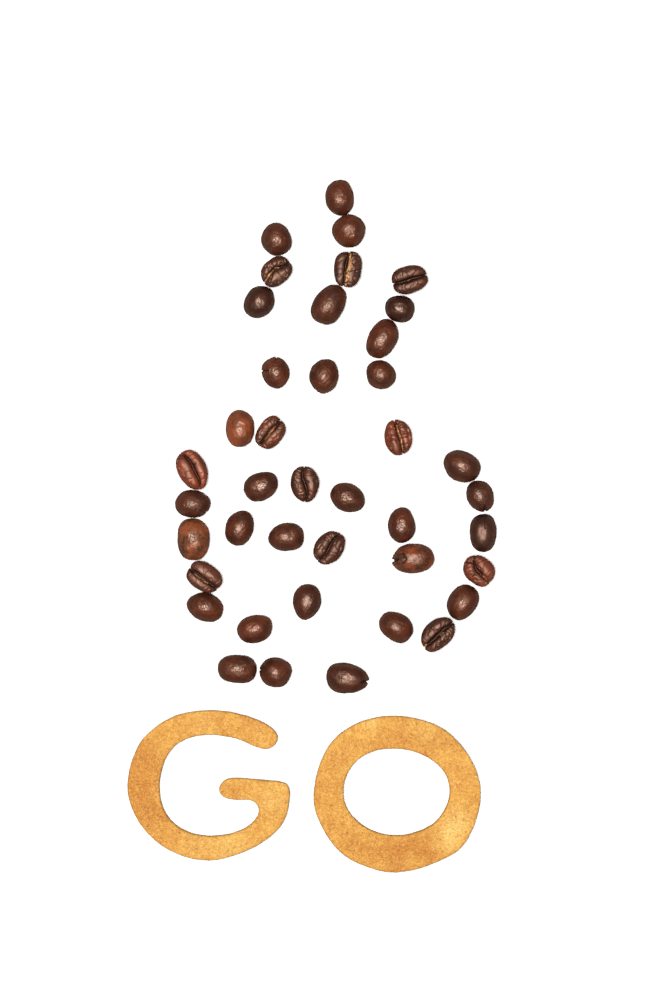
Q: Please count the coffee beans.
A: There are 41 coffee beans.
